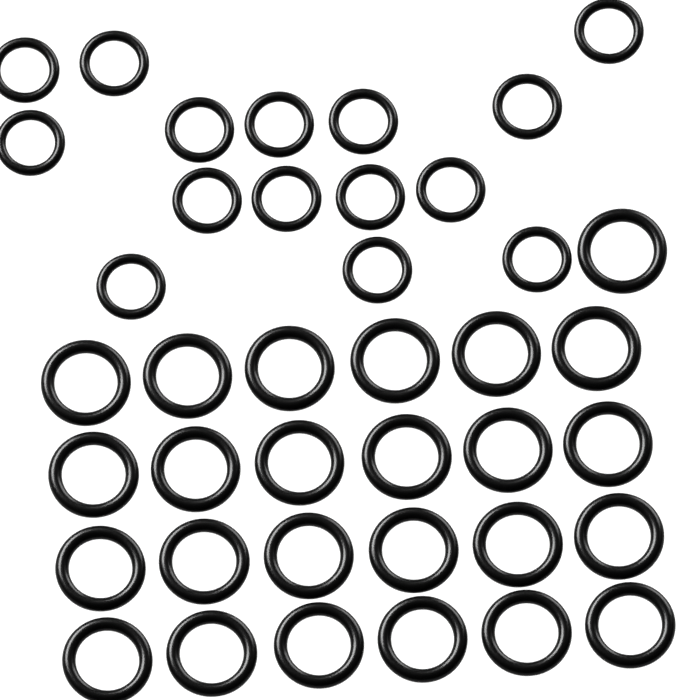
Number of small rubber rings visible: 15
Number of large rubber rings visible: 25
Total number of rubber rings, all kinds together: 40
